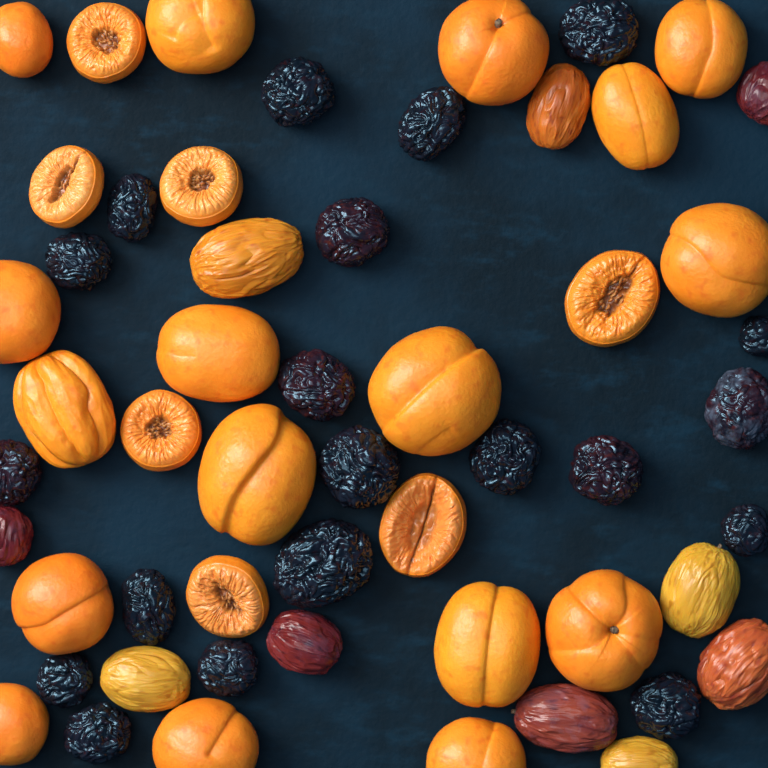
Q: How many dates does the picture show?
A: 10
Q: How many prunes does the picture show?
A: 20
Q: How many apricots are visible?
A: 17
